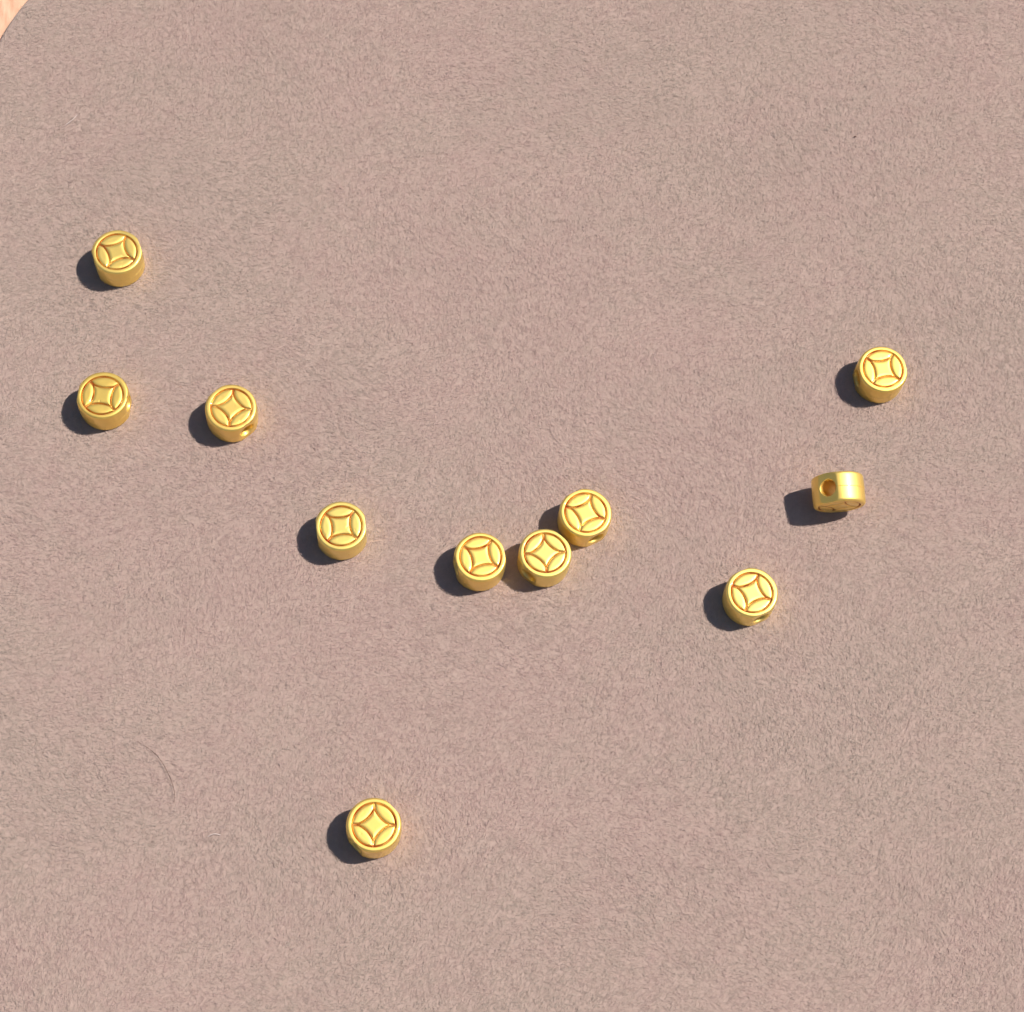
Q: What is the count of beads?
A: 11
